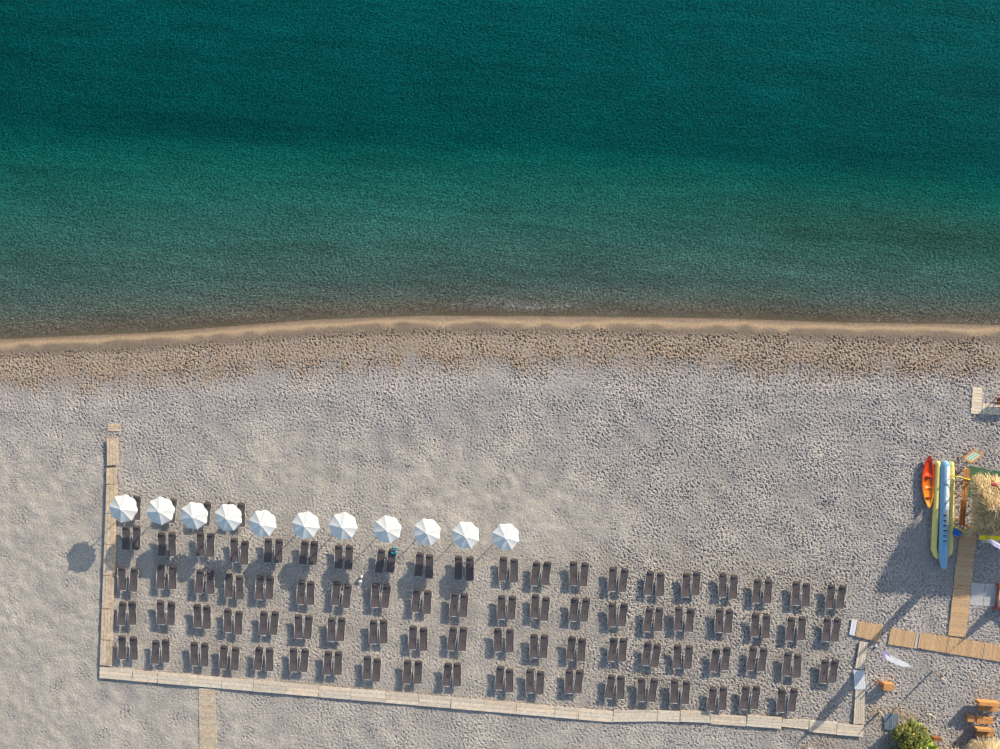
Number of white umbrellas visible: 11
